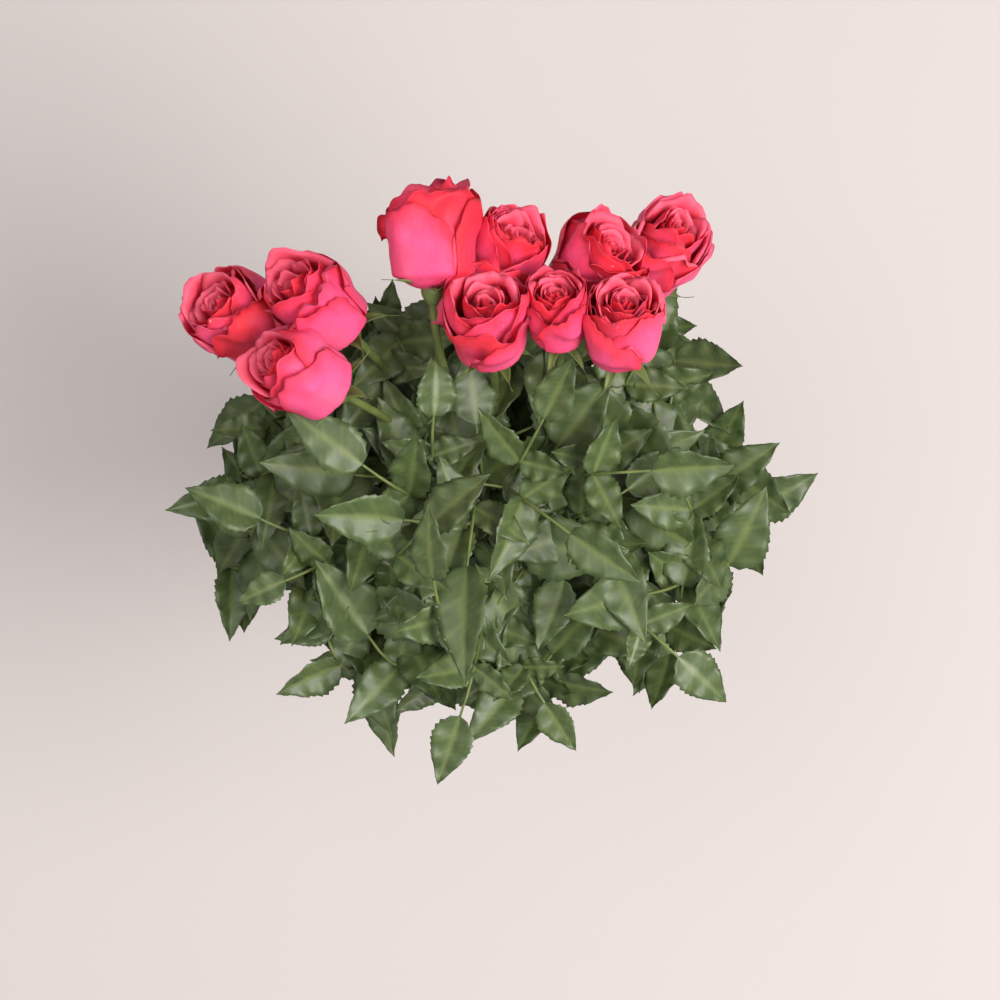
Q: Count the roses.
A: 10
